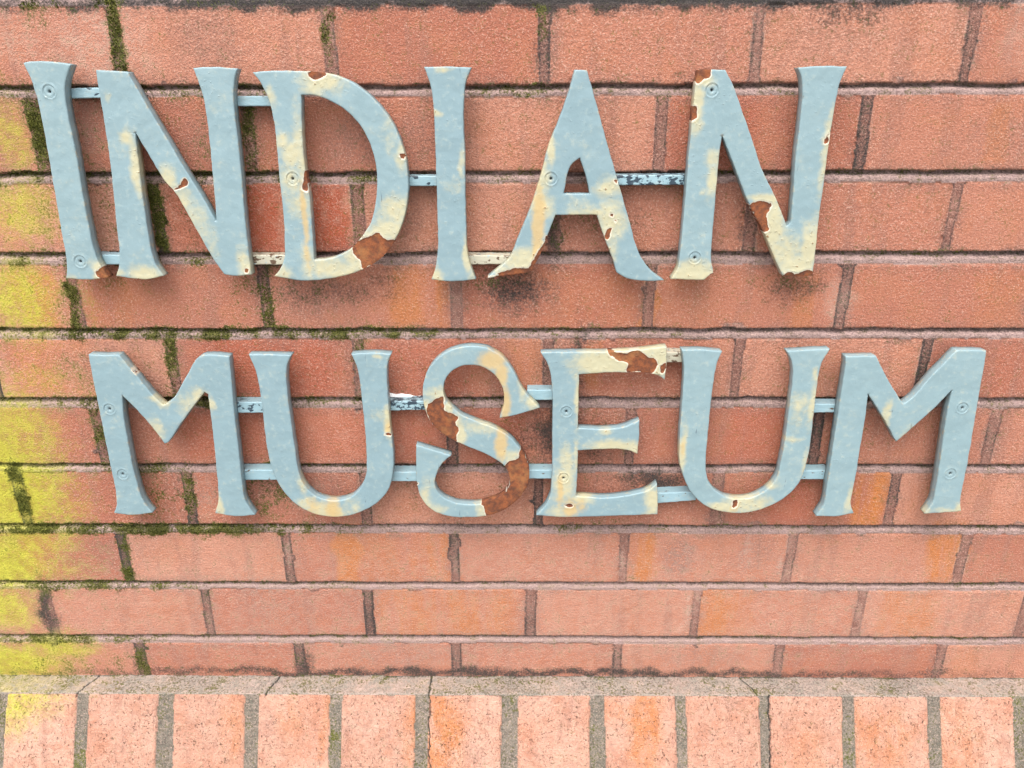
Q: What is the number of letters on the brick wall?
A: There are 12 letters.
